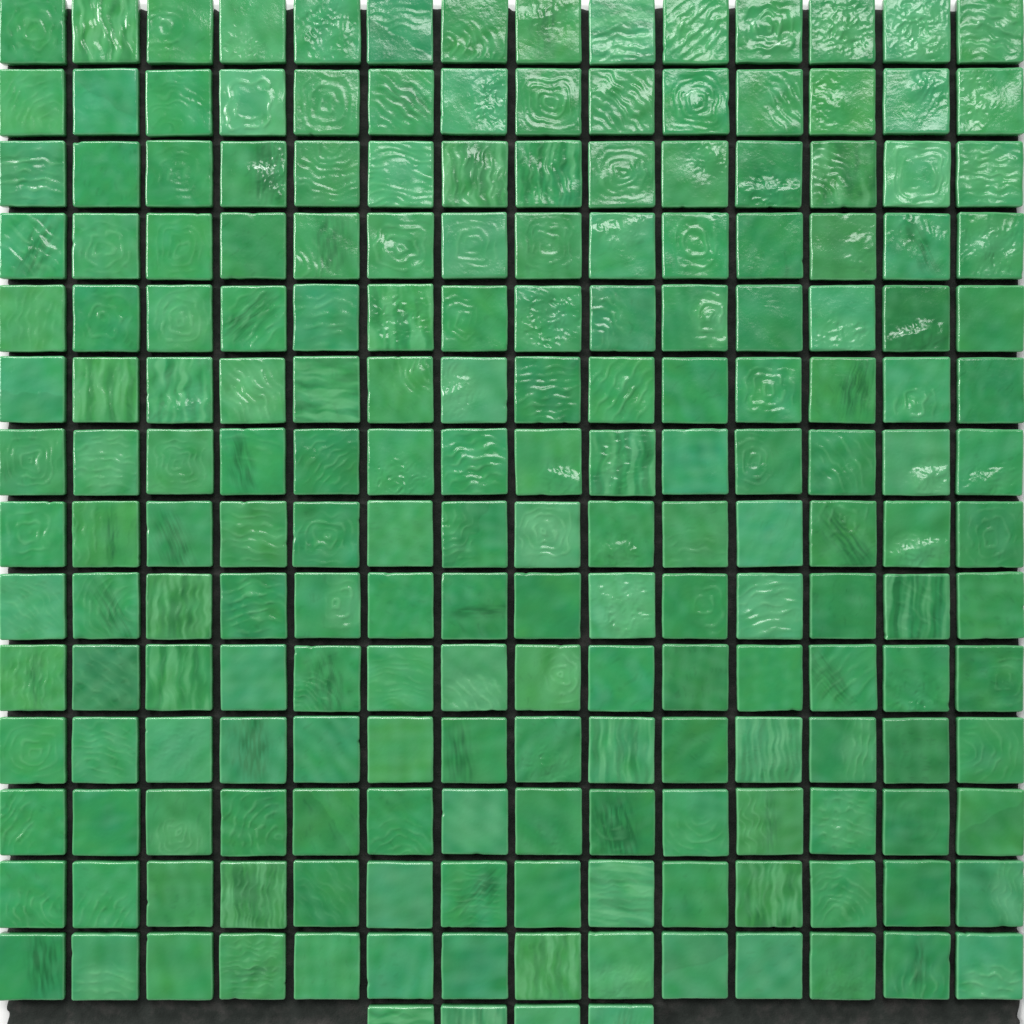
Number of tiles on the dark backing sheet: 200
